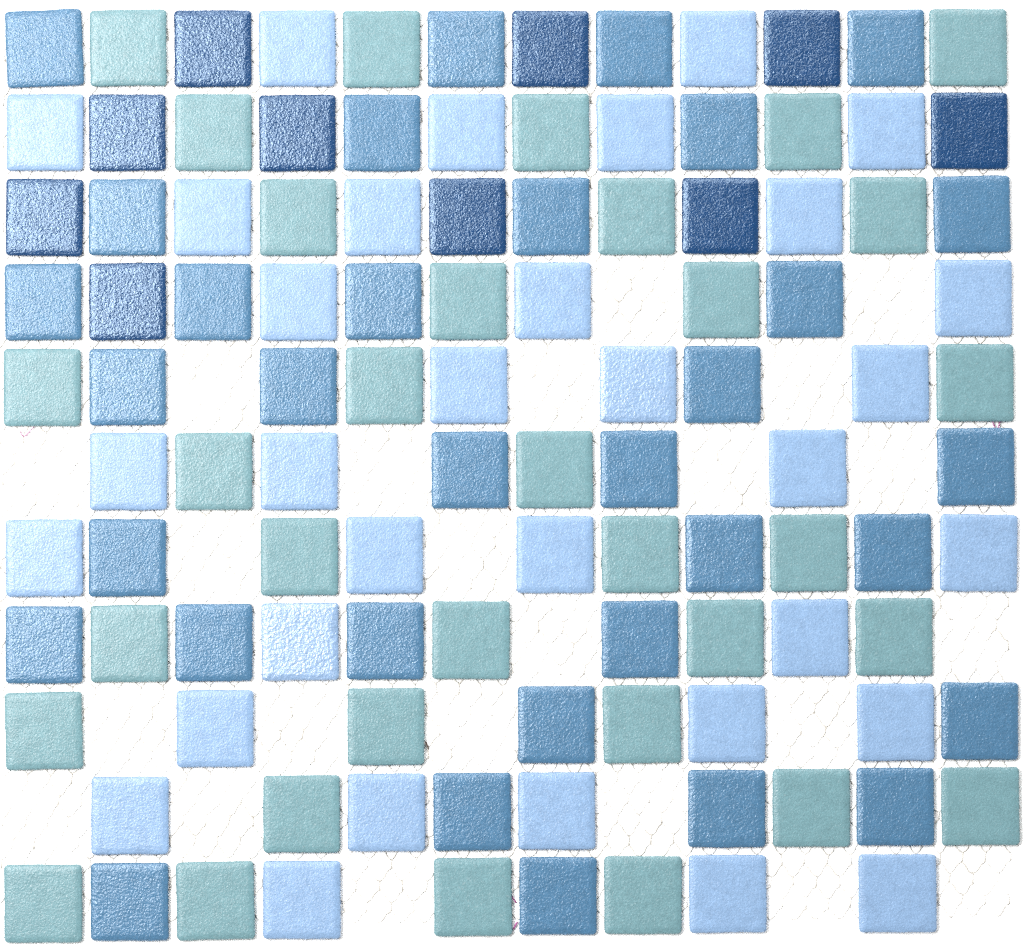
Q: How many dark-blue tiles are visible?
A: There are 10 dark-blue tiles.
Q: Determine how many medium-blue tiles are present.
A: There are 33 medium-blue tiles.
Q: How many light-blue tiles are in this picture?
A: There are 33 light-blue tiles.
